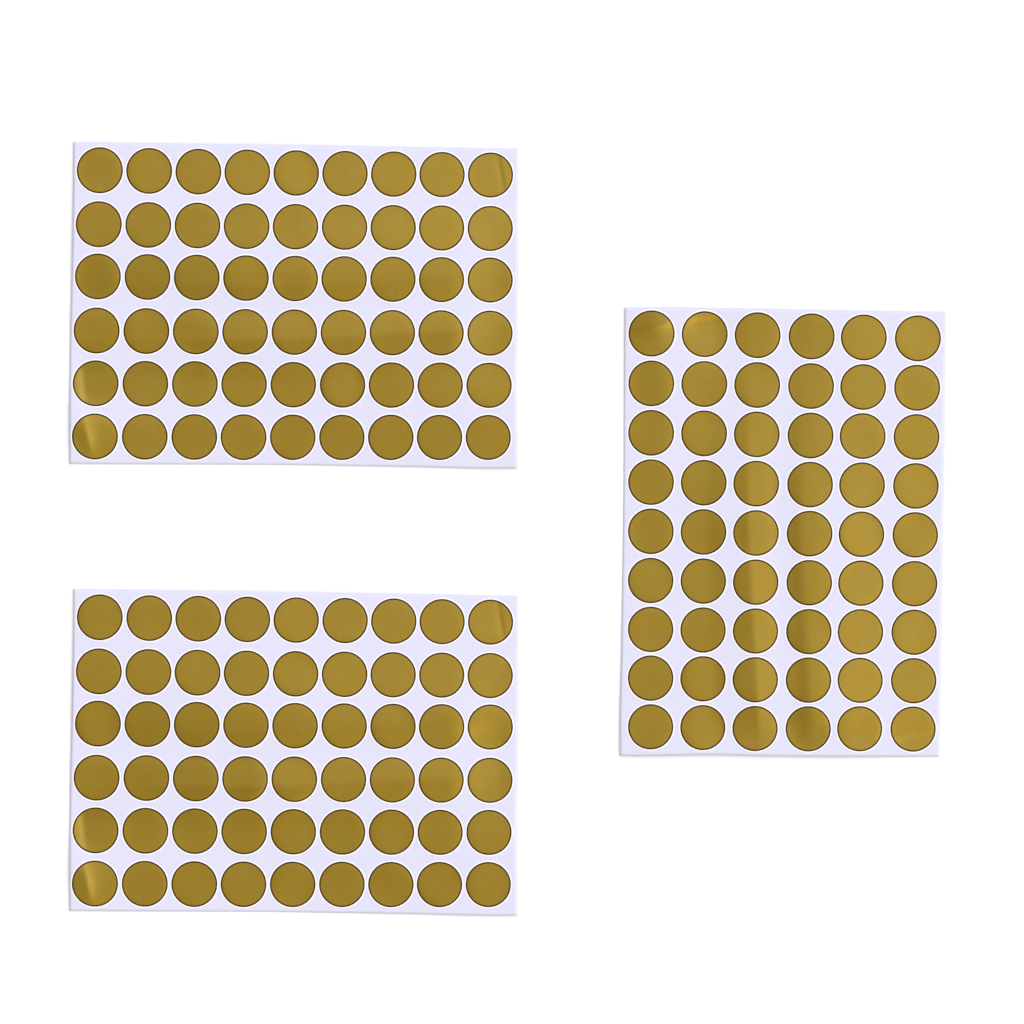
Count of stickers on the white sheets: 162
